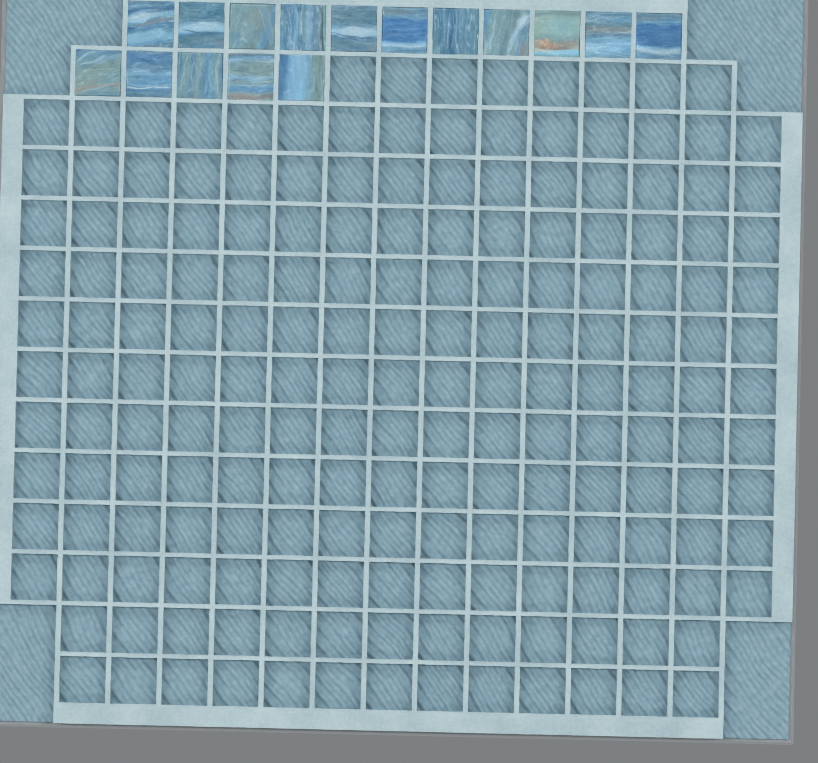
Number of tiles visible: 16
